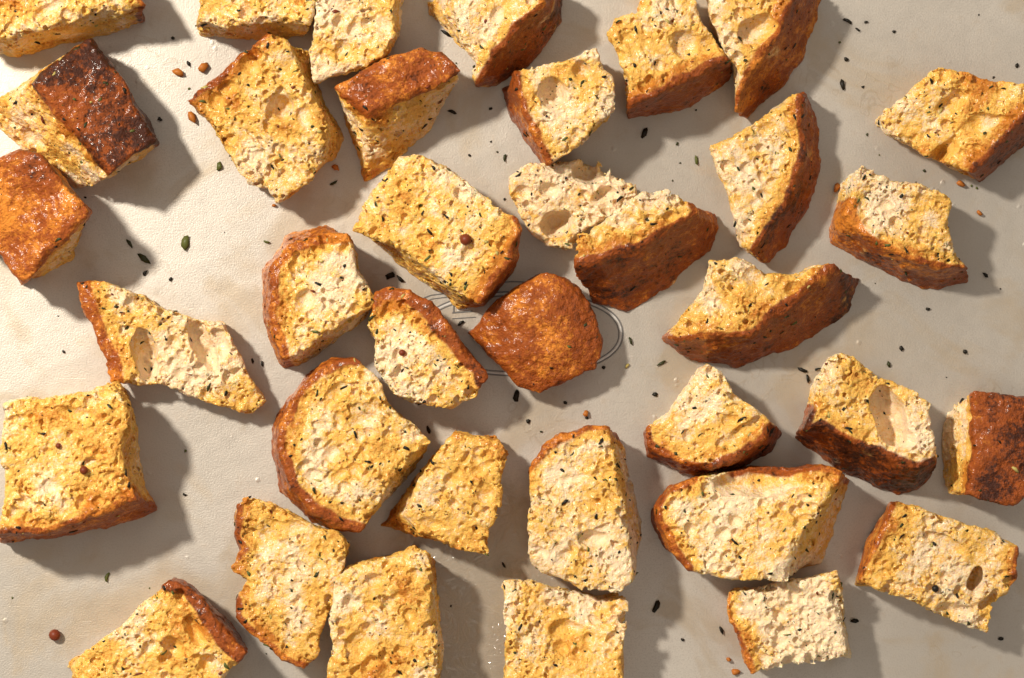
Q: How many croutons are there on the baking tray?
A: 36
